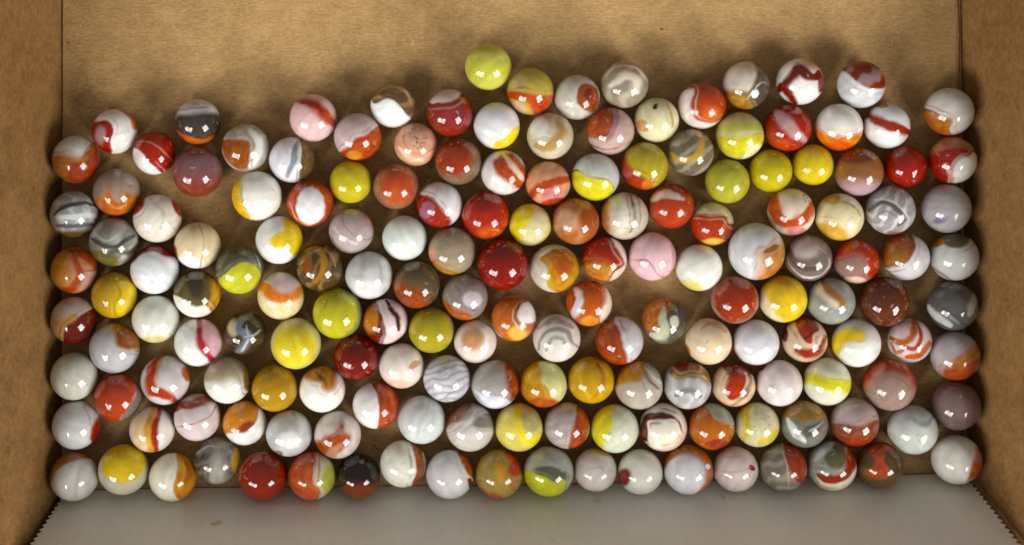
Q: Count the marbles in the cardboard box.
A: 167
